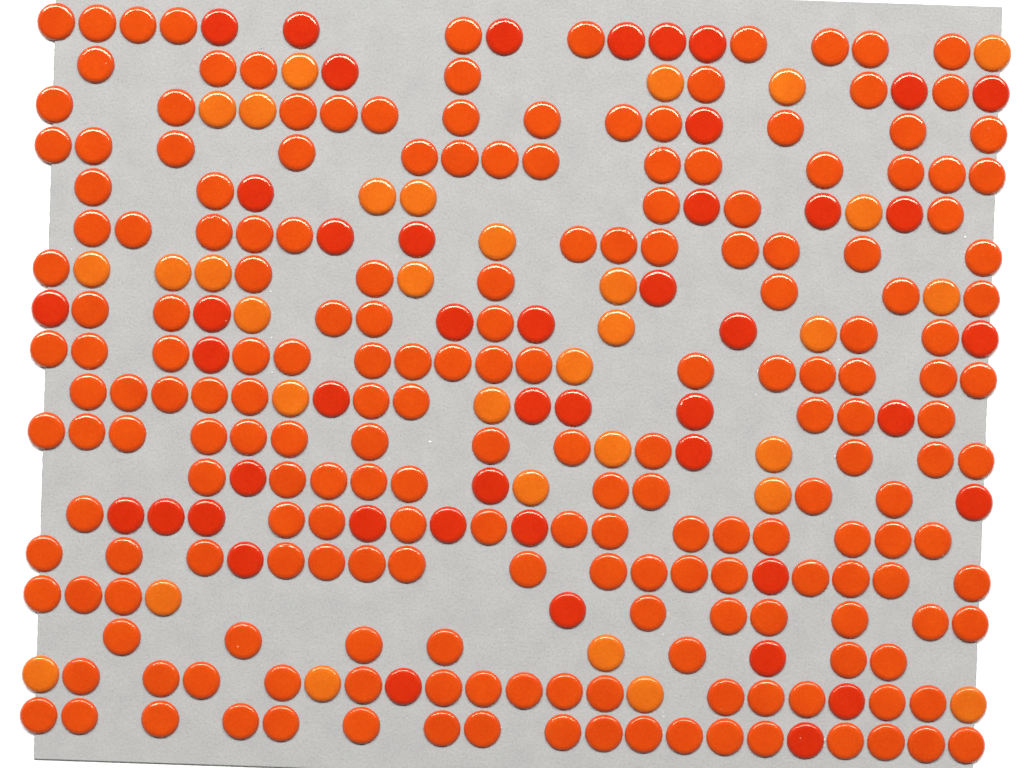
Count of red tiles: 46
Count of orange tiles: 200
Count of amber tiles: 32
